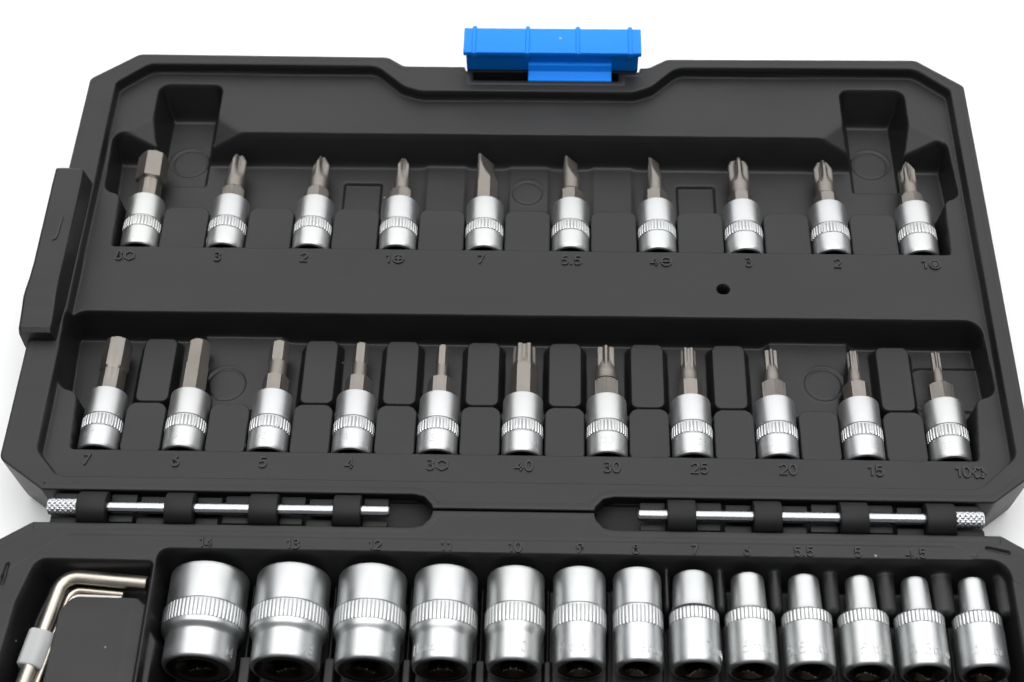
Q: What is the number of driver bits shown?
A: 21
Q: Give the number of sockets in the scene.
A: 13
